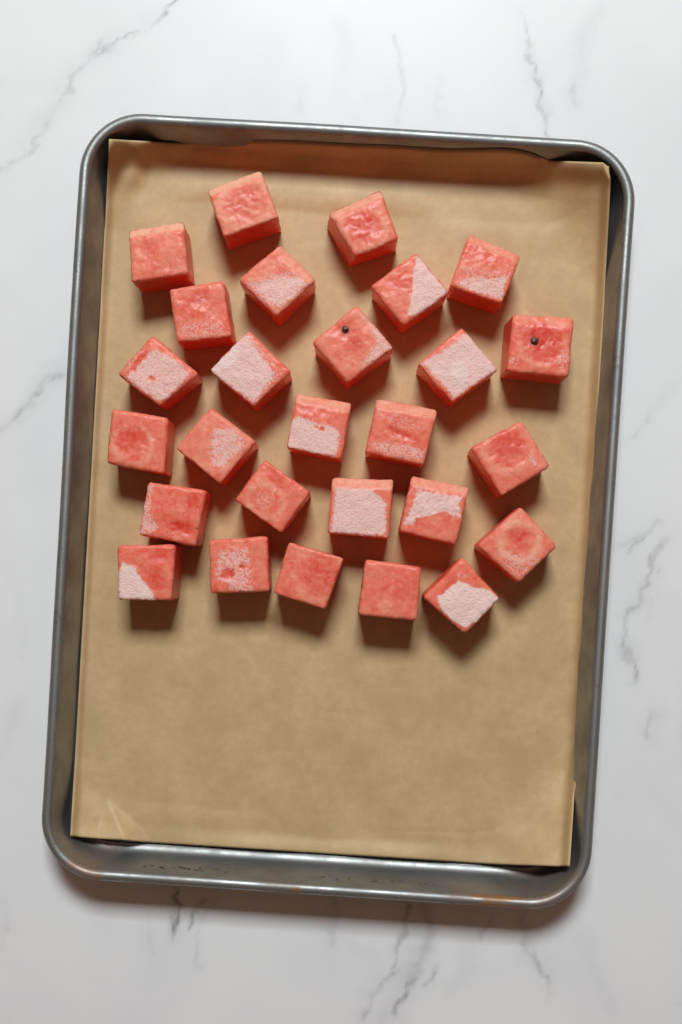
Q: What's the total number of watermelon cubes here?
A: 27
